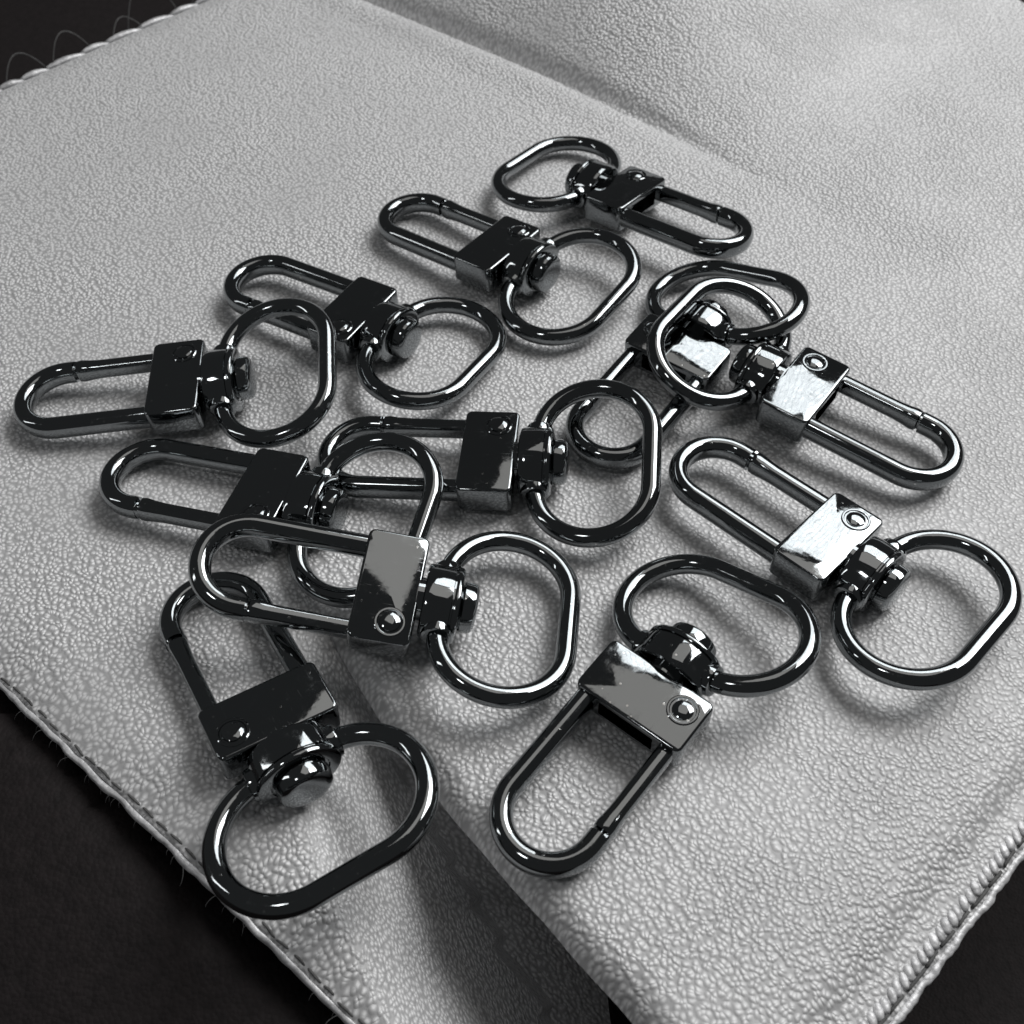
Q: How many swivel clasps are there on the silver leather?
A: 12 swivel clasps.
